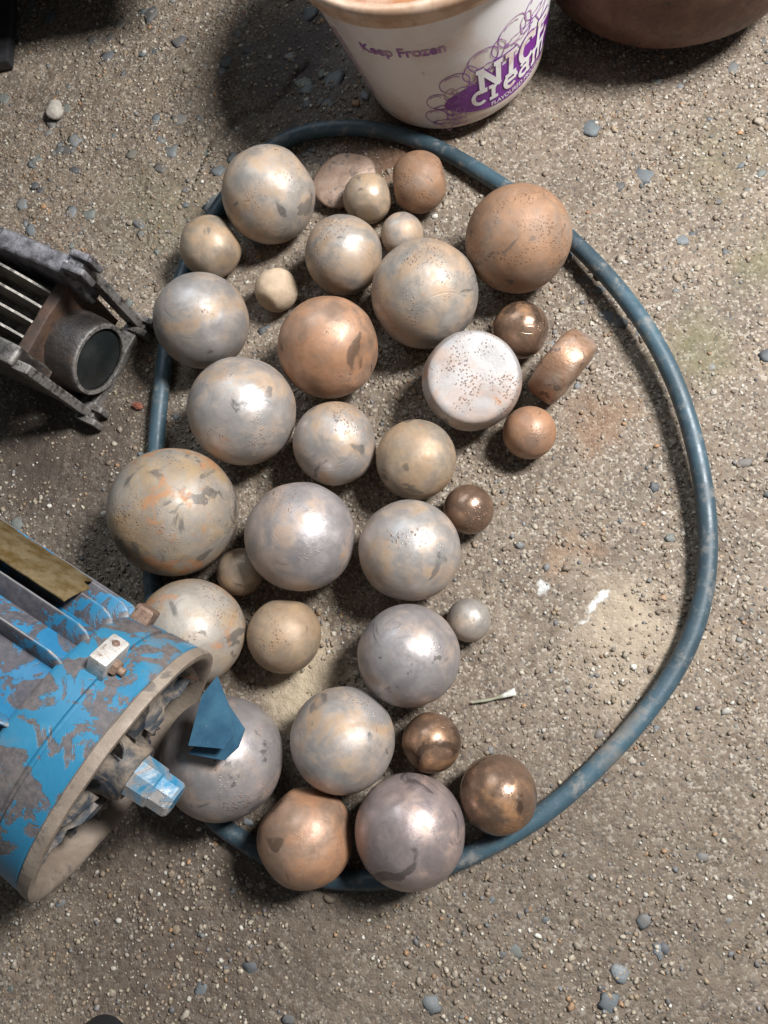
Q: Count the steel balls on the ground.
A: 32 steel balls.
